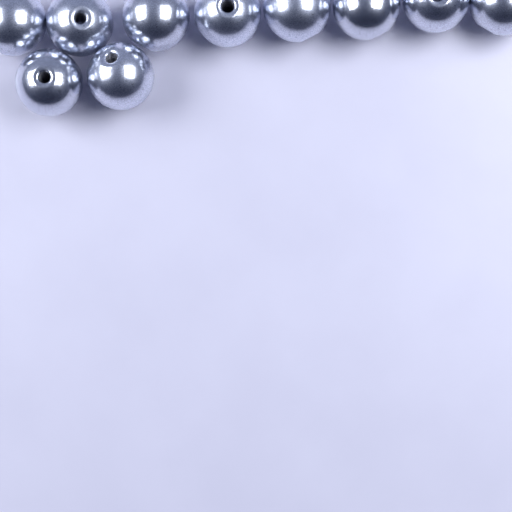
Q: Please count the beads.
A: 10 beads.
